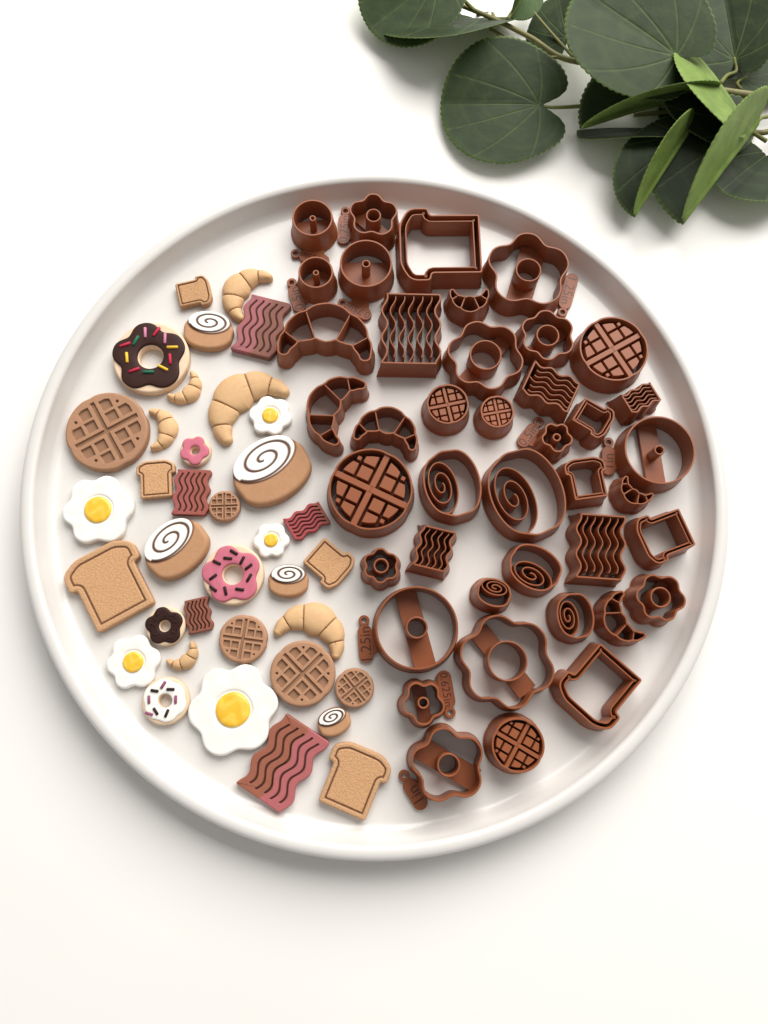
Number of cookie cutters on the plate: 41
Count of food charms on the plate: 36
